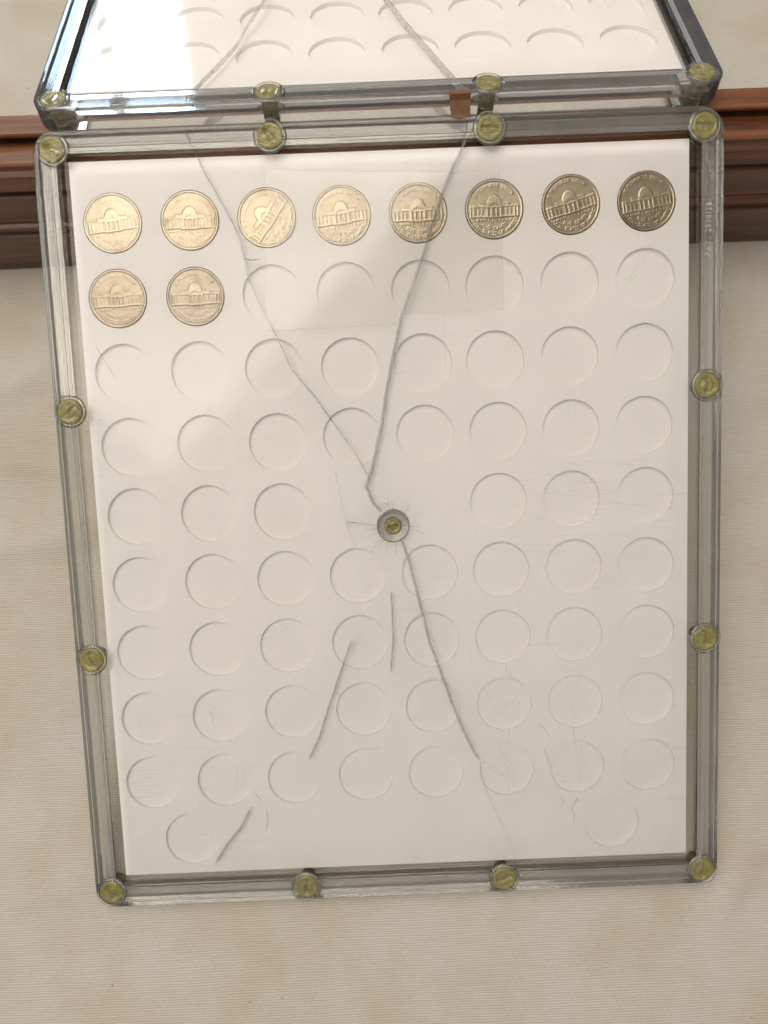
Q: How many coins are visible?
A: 10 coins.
